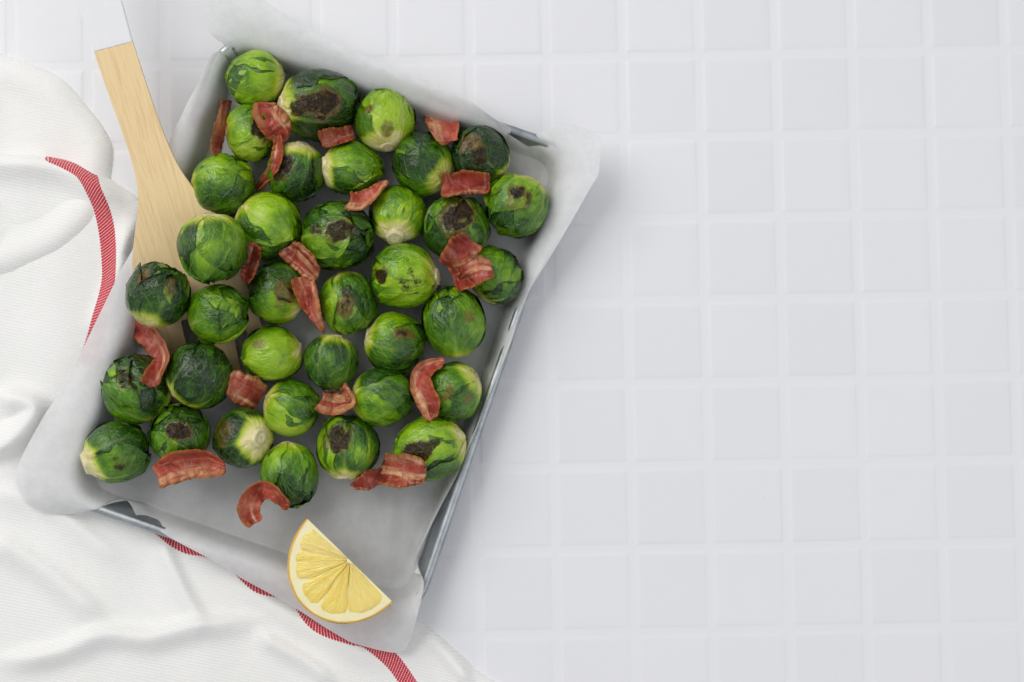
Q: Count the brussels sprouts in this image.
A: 36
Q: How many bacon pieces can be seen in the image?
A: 20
